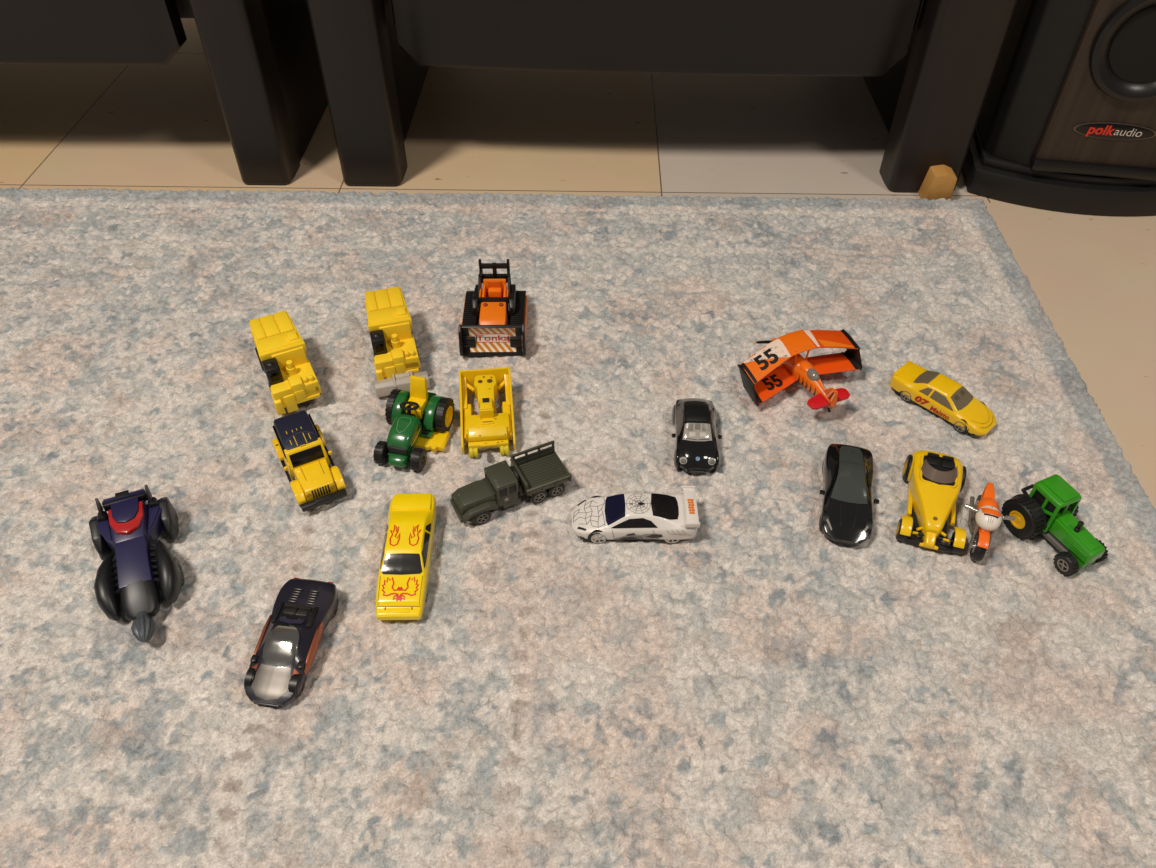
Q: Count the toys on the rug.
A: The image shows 18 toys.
